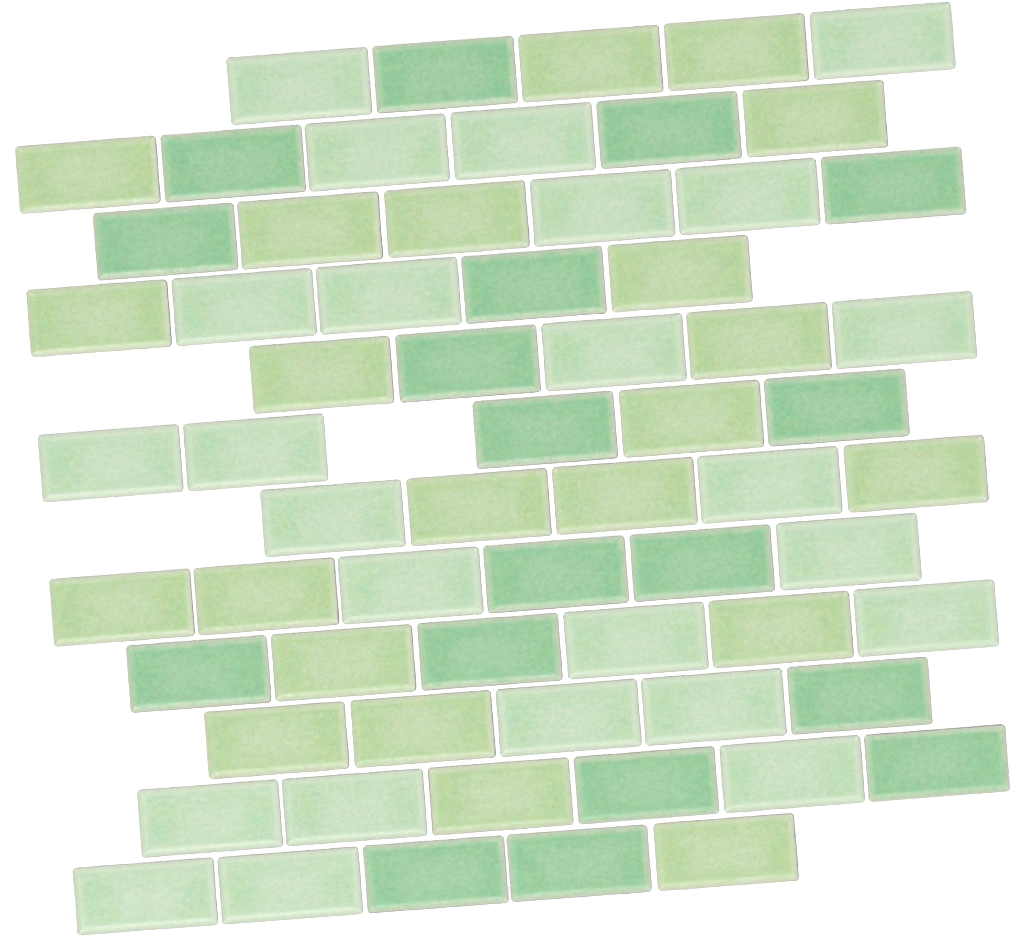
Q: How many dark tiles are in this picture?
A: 18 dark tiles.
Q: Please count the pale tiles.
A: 25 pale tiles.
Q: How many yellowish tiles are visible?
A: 22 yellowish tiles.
